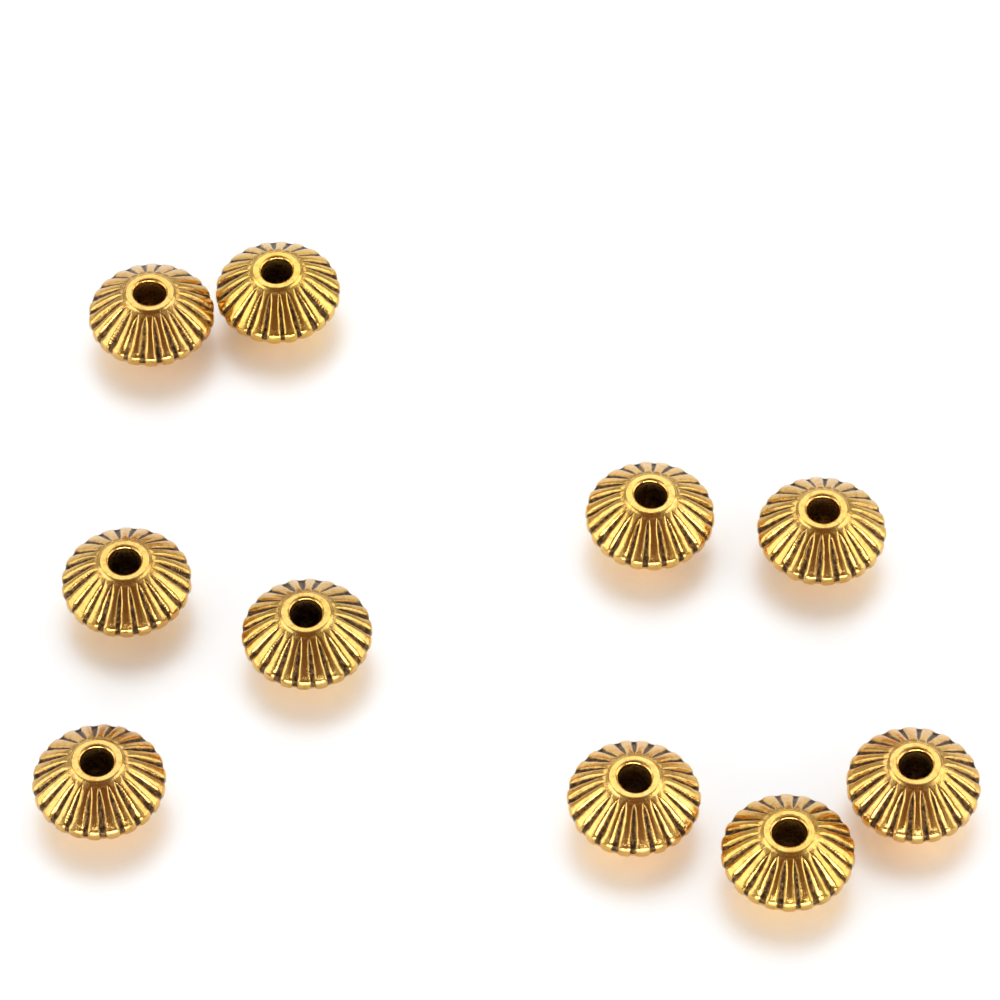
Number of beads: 10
